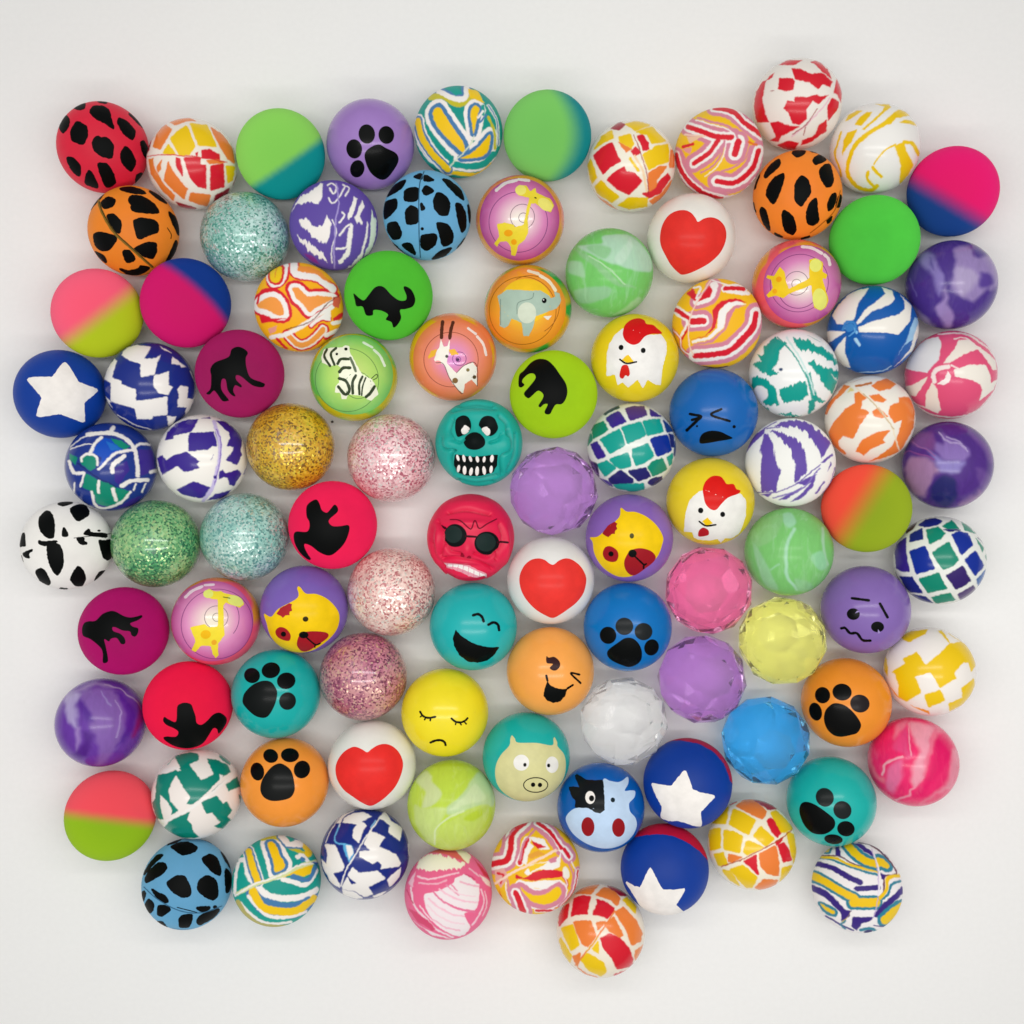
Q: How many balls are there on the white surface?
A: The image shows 99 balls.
